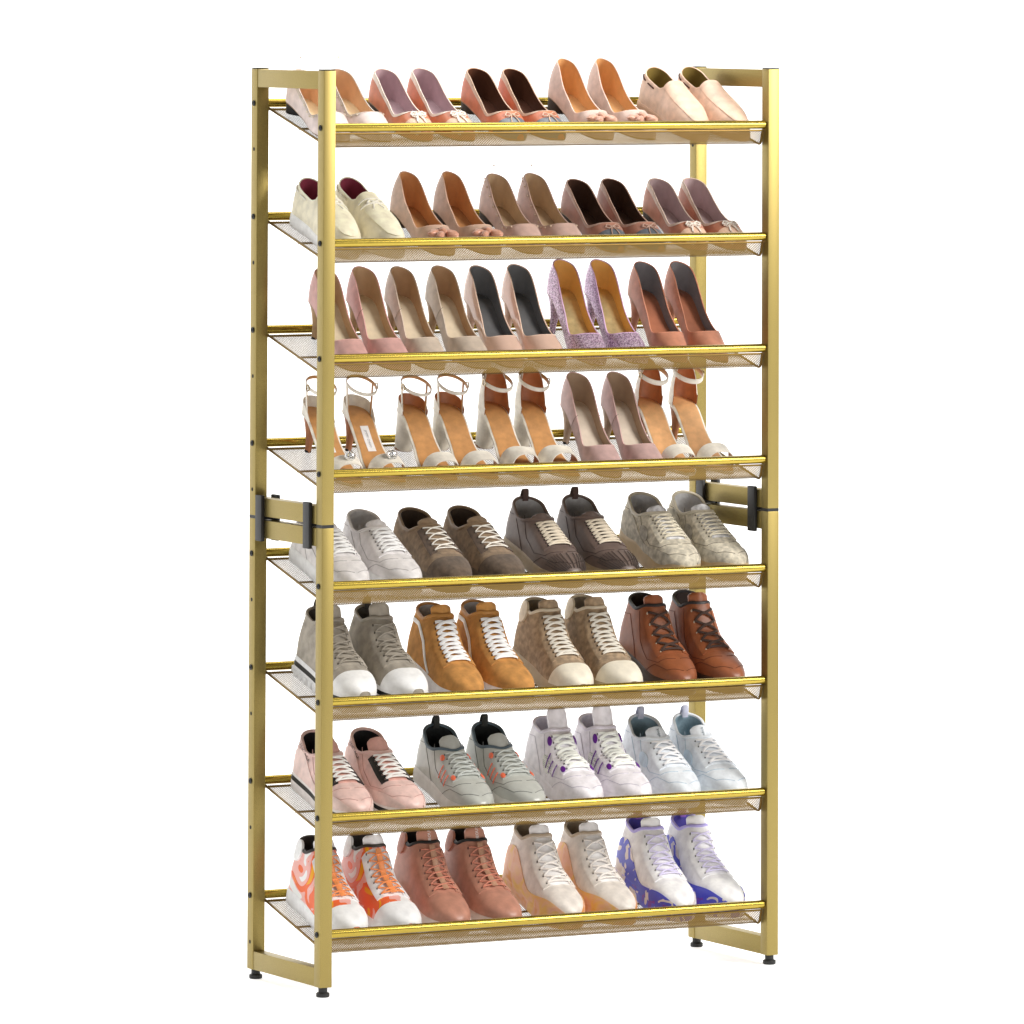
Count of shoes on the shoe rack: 72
